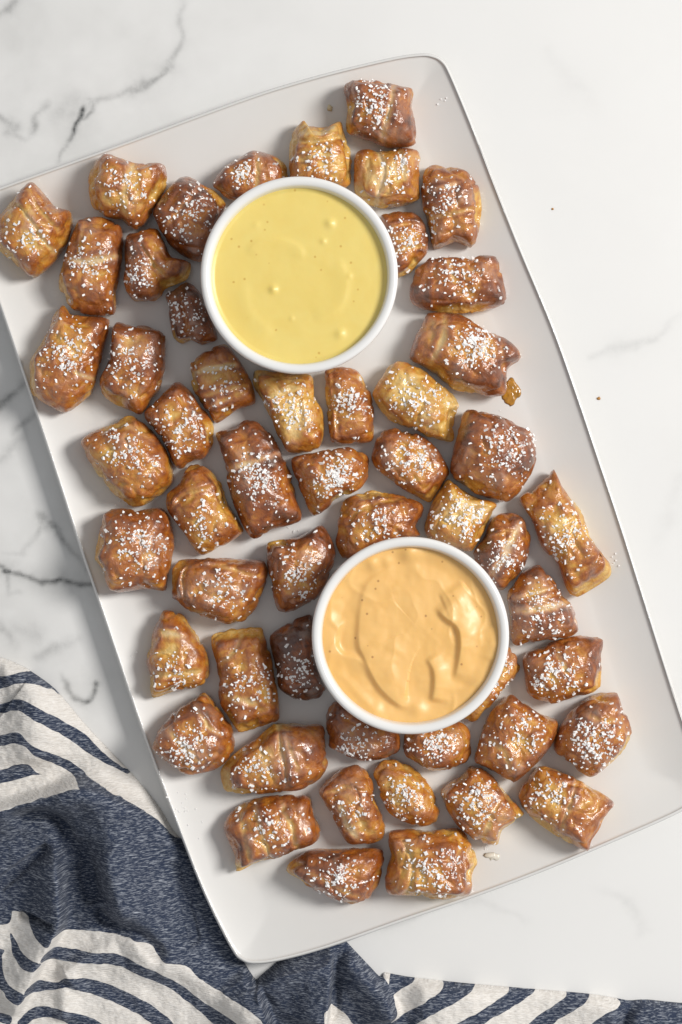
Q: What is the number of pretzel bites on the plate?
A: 53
